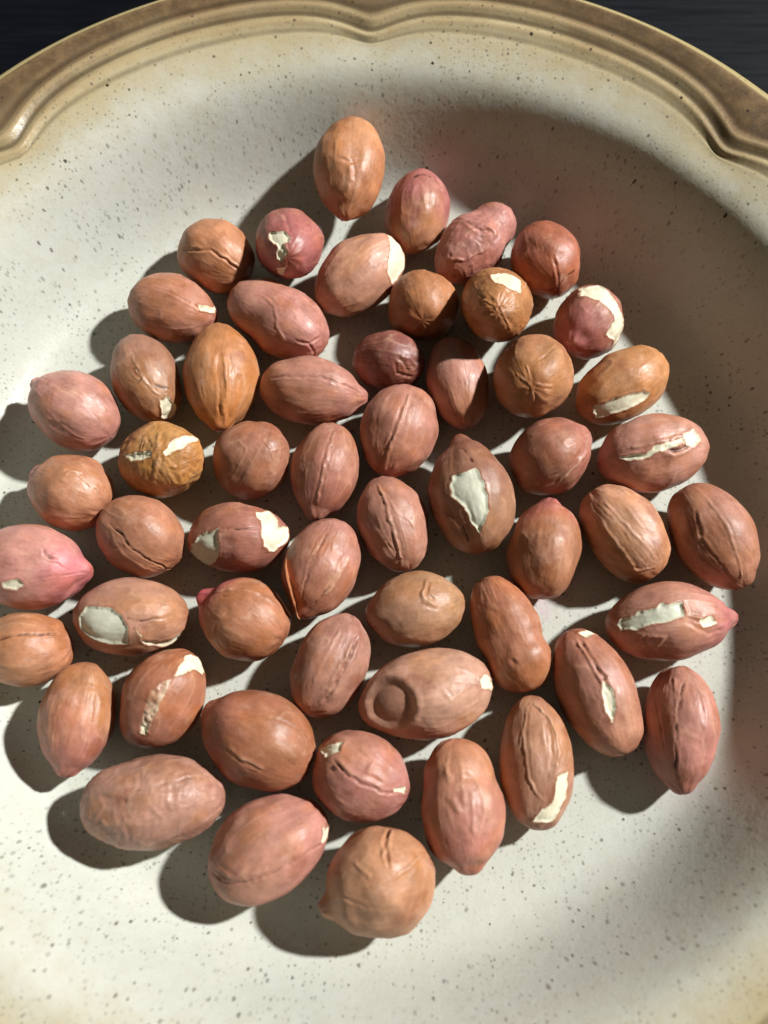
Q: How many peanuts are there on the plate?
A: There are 55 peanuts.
